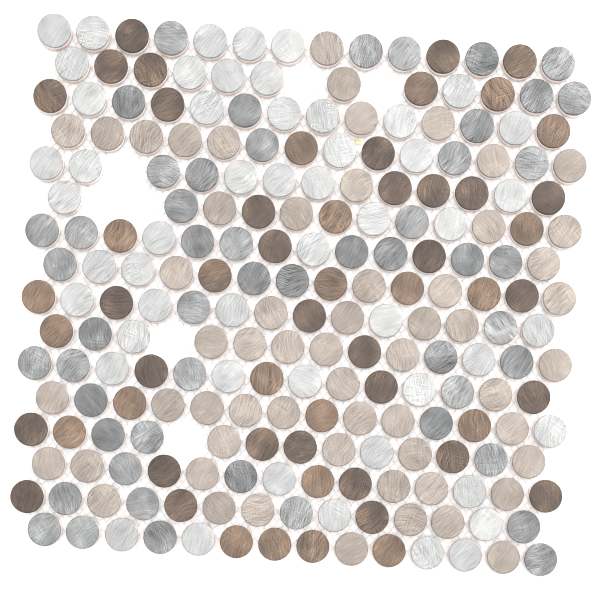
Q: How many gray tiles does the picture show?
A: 52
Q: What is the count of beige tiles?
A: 58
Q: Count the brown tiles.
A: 55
